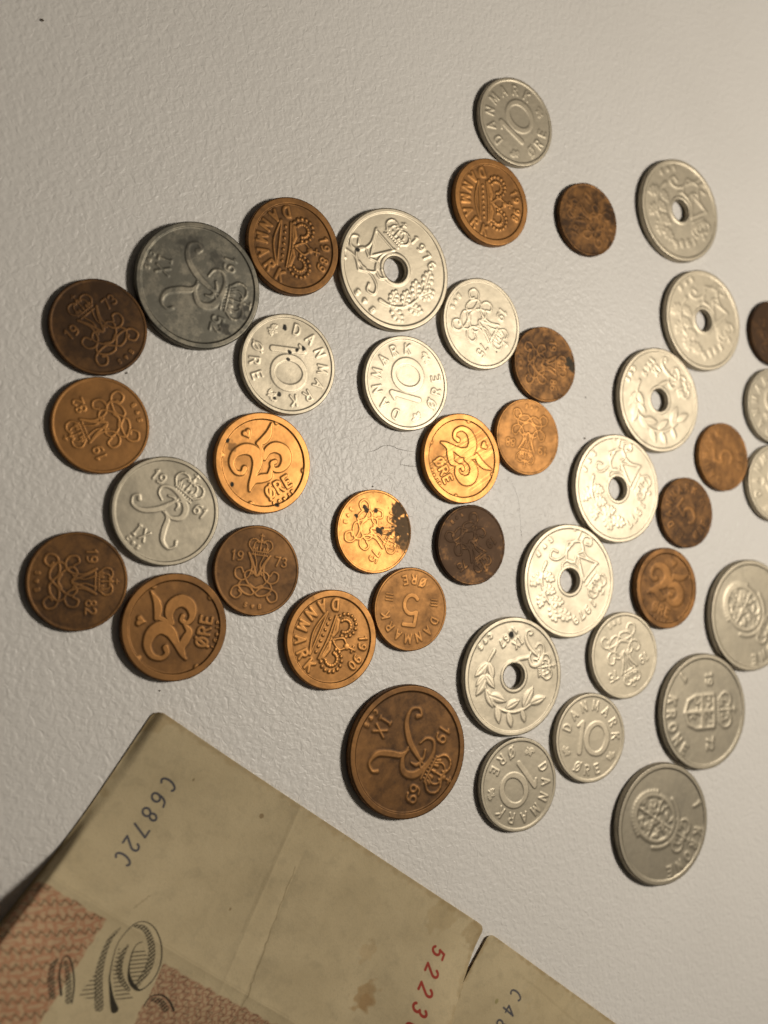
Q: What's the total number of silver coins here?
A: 21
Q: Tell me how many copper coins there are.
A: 21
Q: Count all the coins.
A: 42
